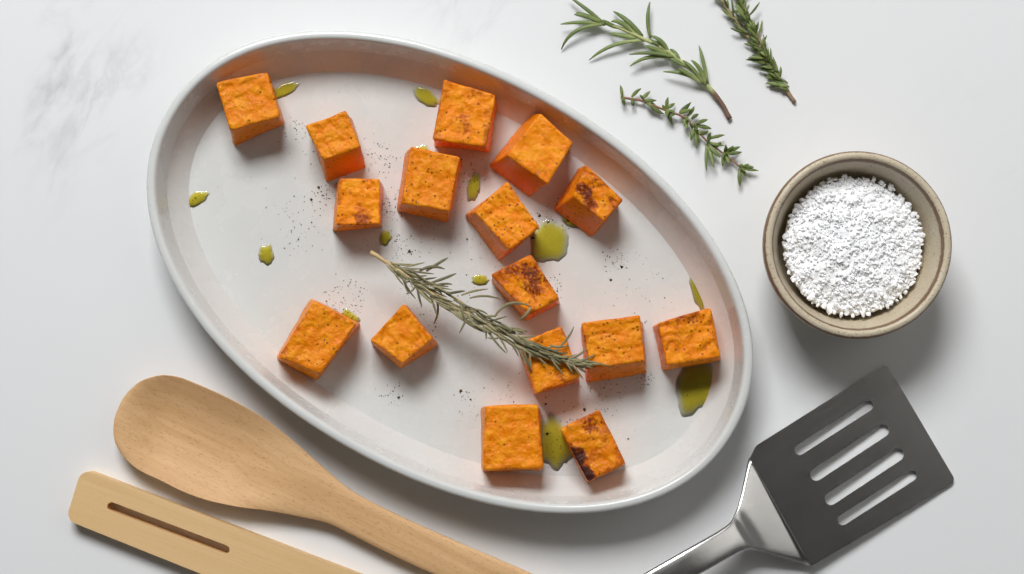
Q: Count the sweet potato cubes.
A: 16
